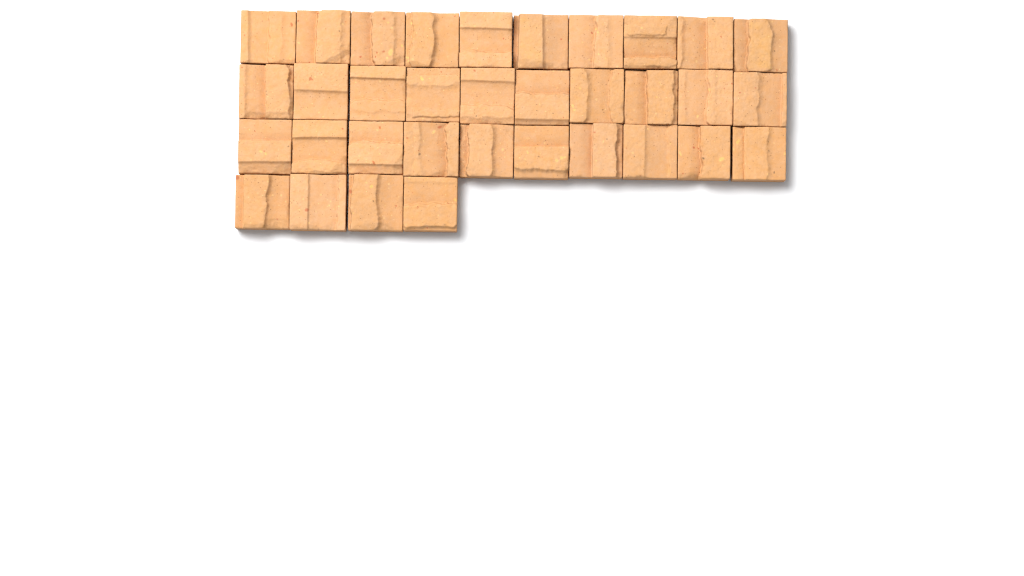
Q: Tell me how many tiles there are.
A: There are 34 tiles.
